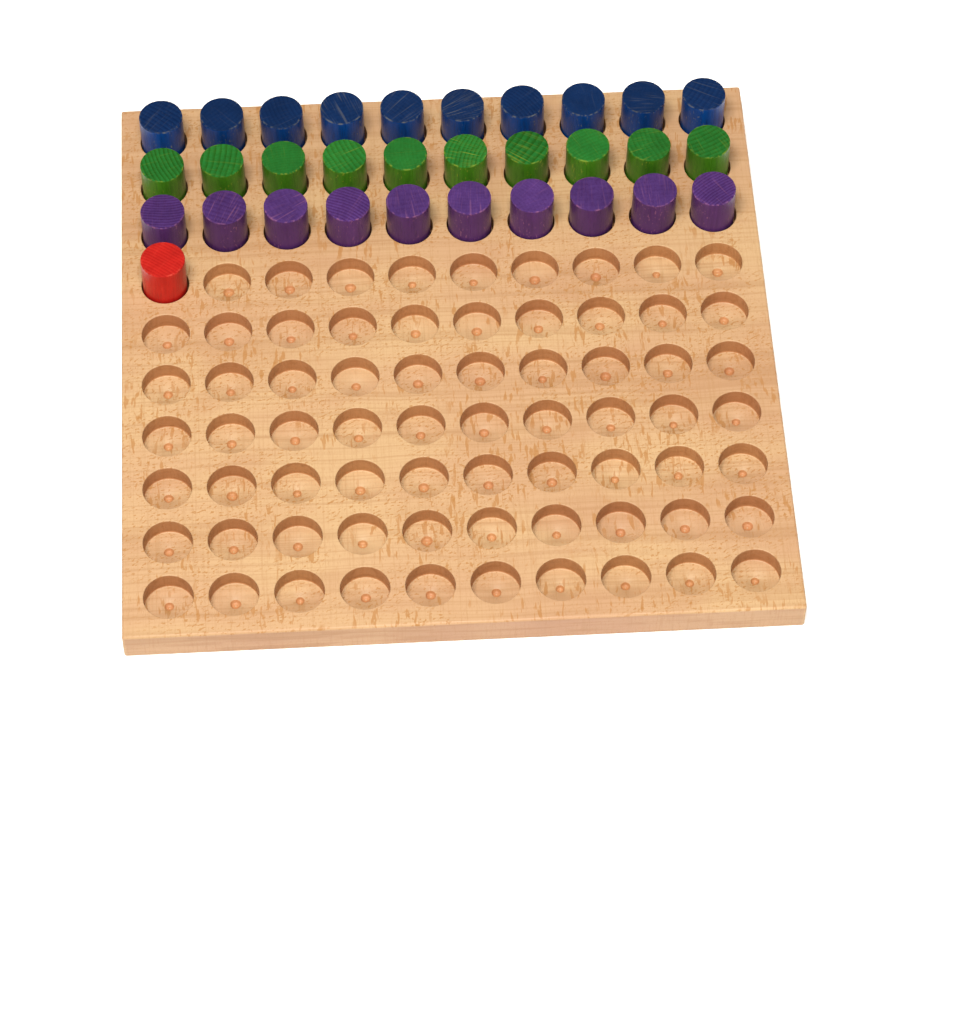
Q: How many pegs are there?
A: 31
